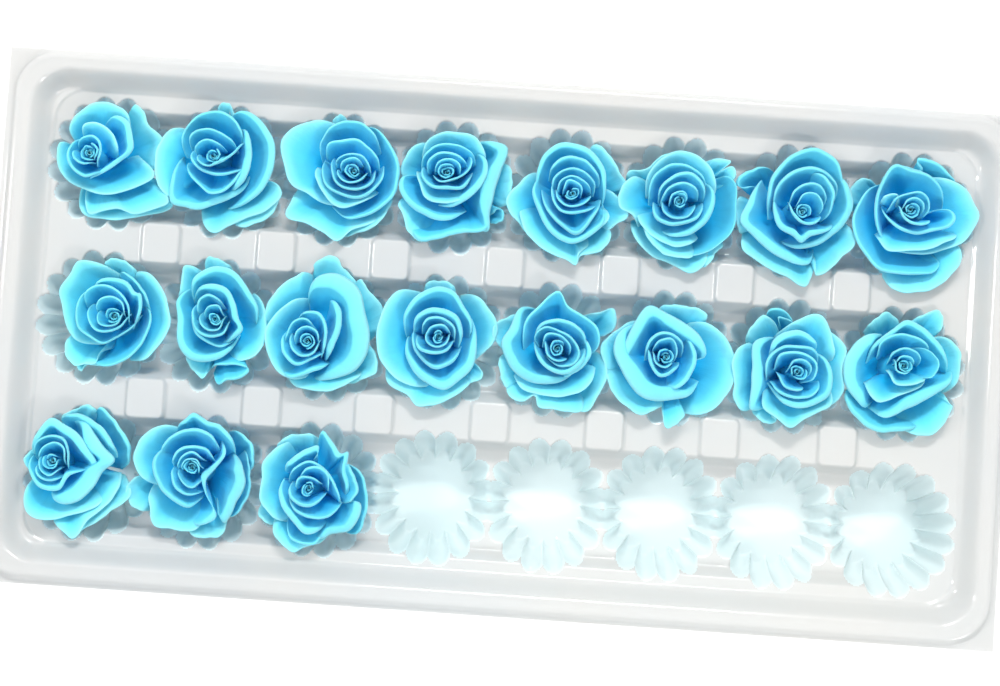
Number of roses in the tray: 19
